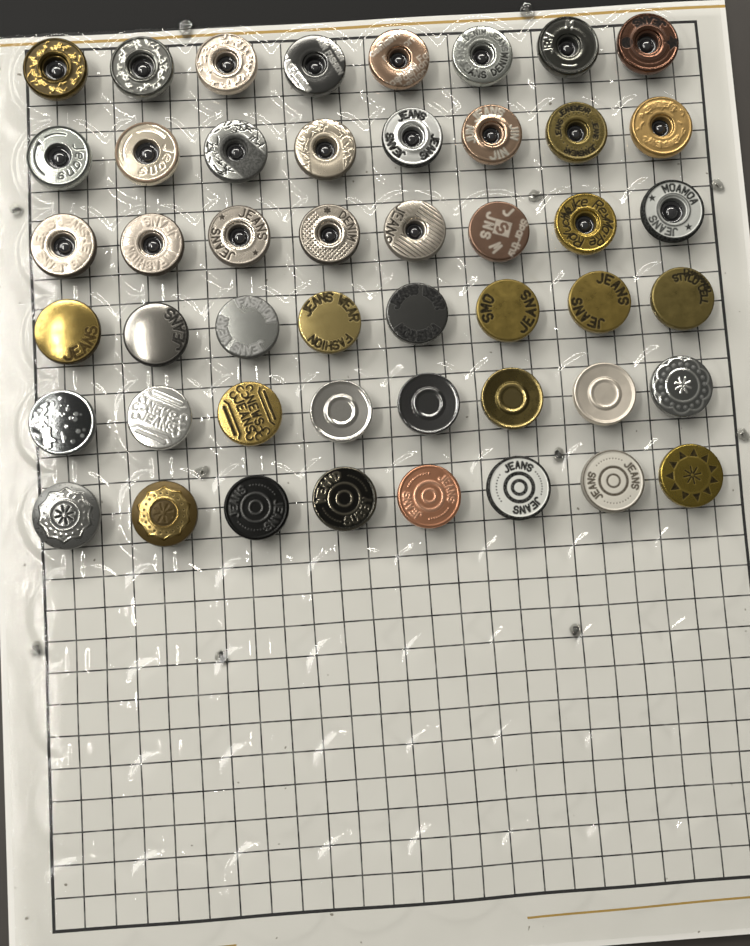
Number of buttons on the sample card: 48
